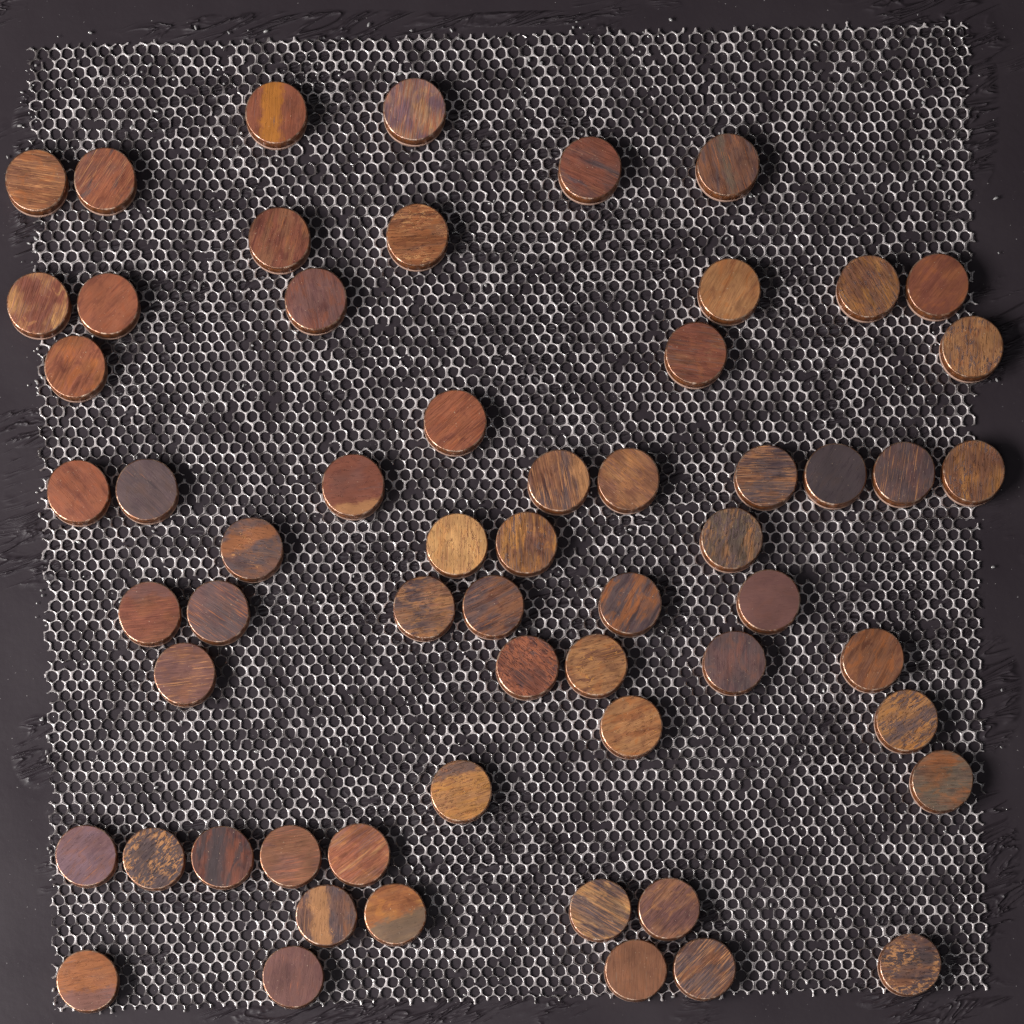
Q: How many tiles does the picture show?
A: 60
